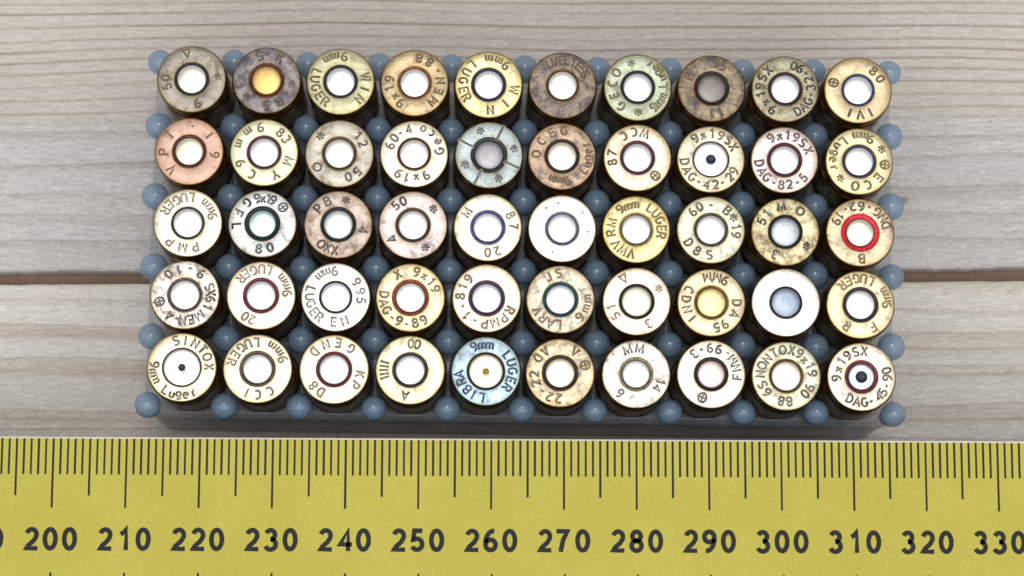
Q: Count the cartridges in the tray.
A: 50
